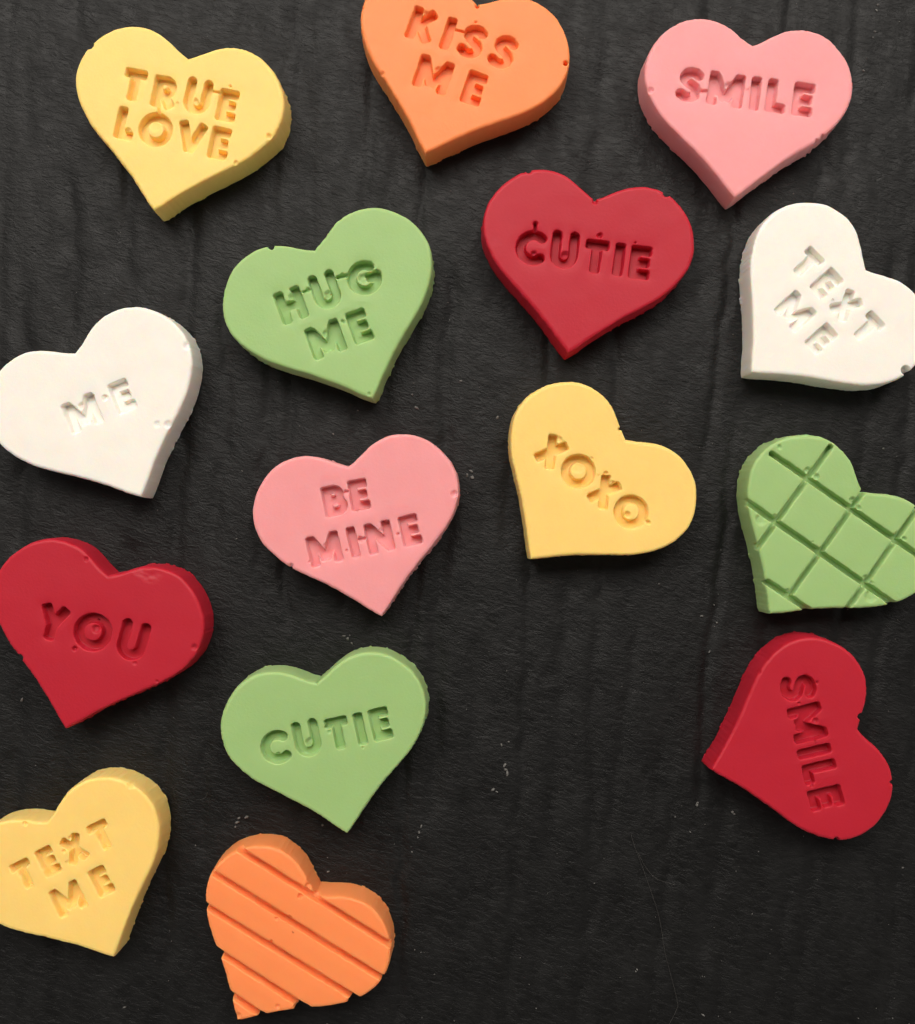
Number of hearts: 15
